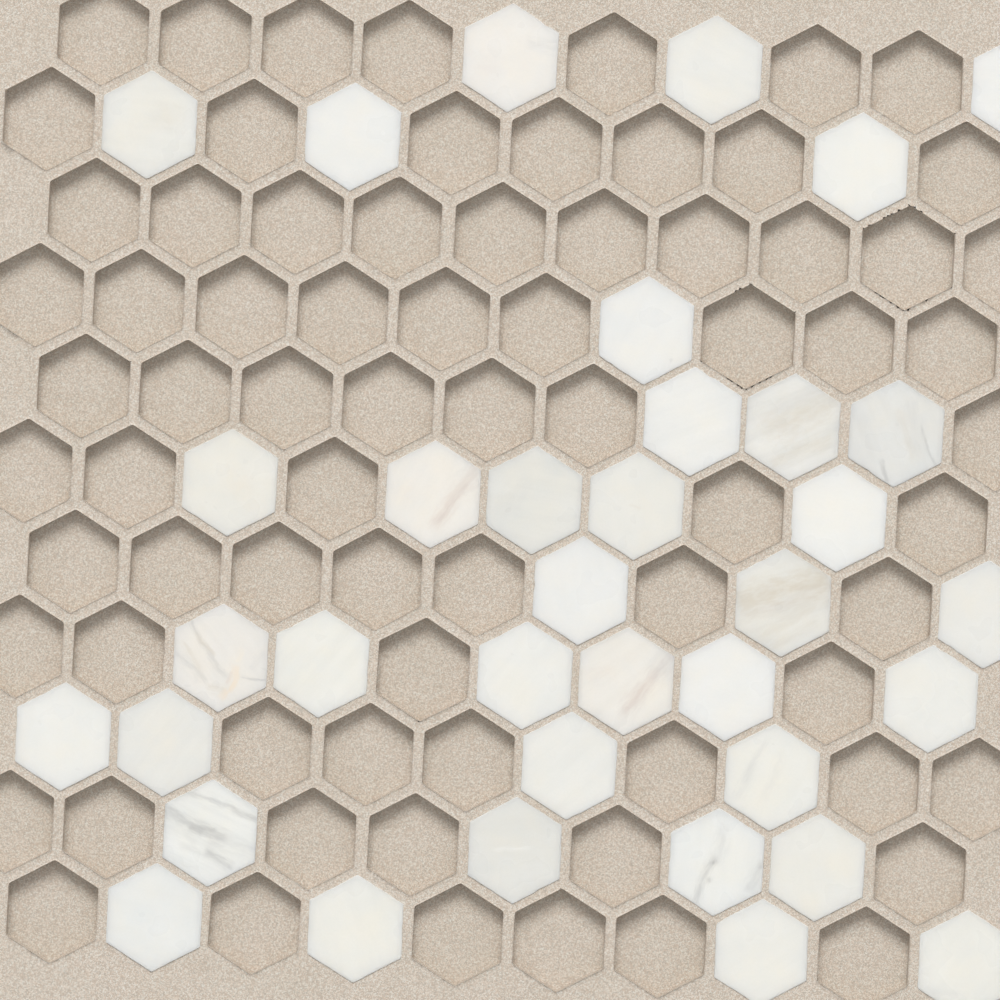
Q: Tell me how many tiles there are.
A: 36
